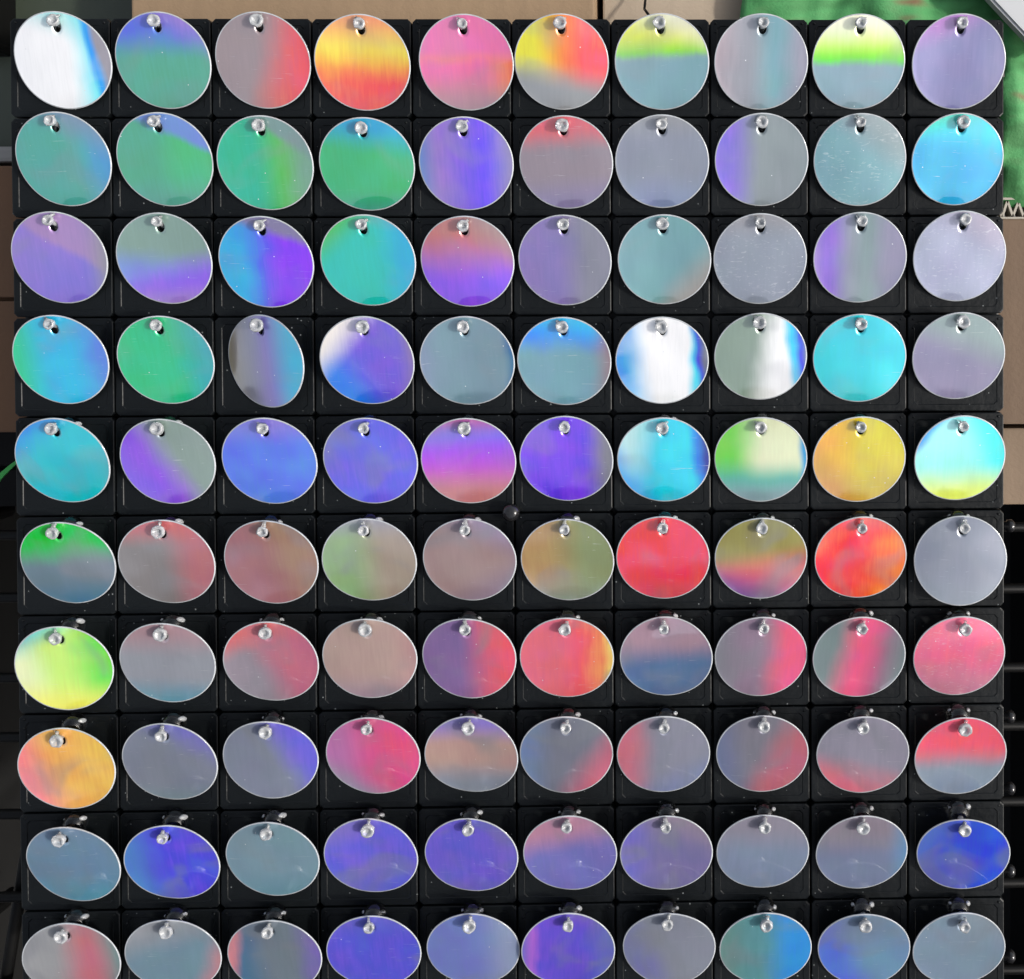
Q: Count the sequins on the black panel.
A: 100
